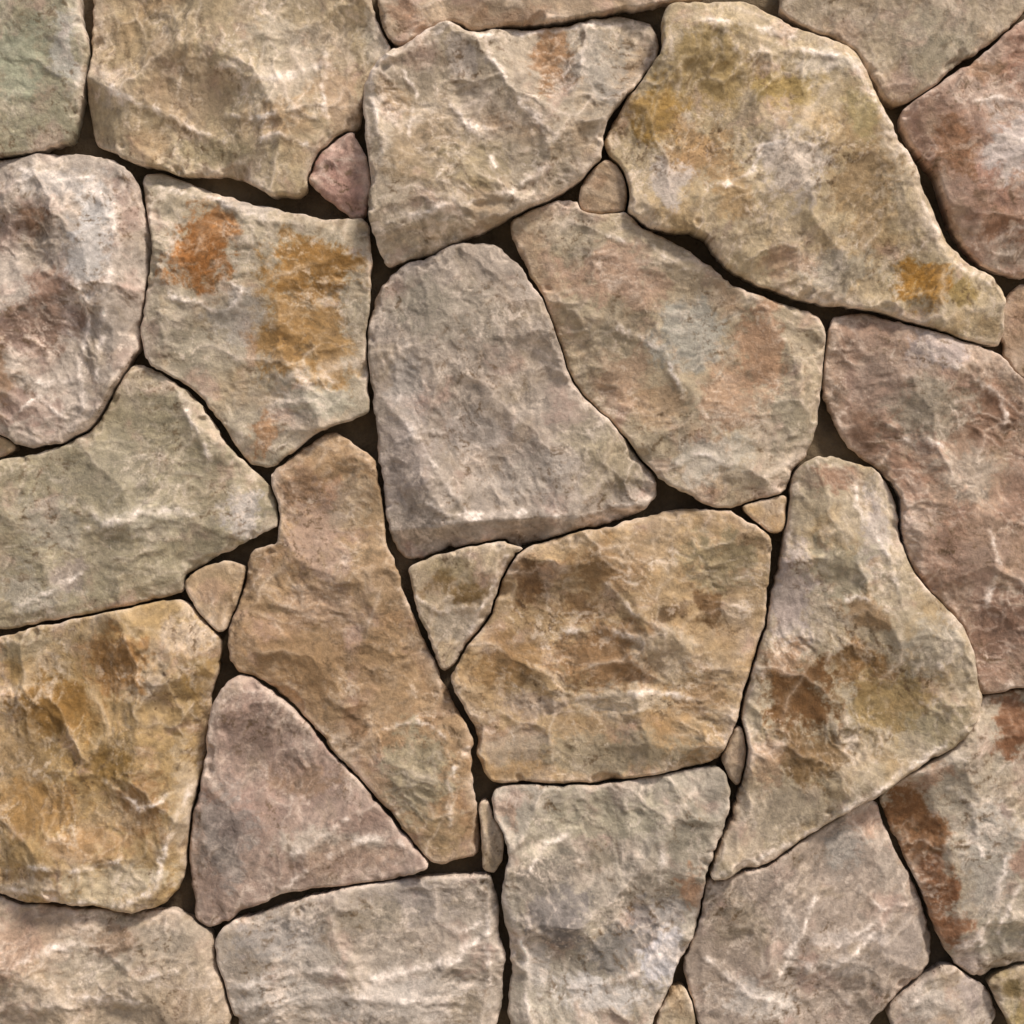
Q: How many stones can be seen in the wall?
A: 35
